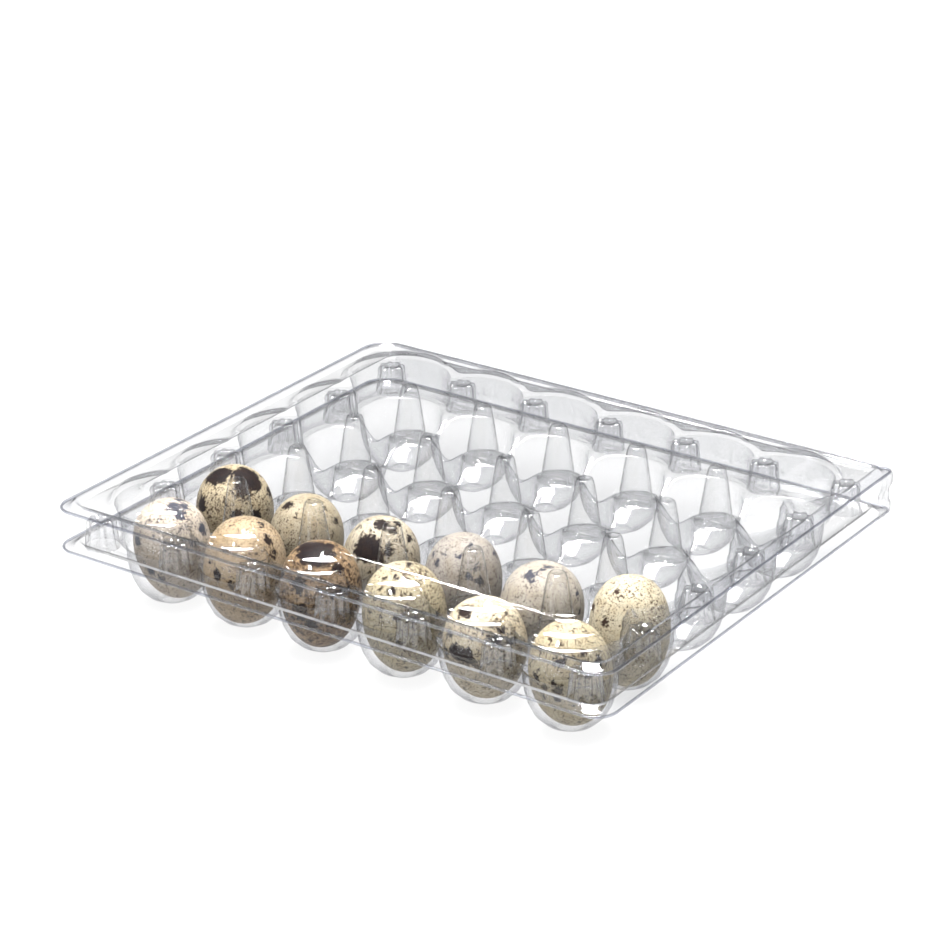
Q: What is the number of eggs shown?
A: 12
